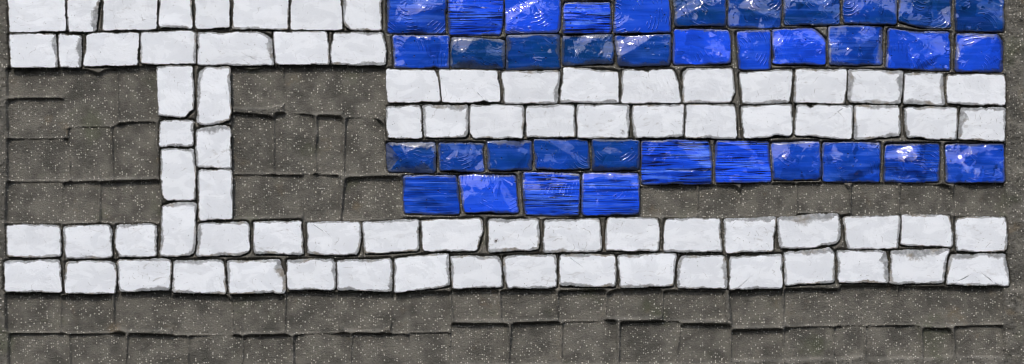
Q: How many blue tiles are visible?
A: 37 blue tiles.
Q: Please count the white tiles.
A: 80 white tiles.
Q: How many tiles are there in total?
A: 117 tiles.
